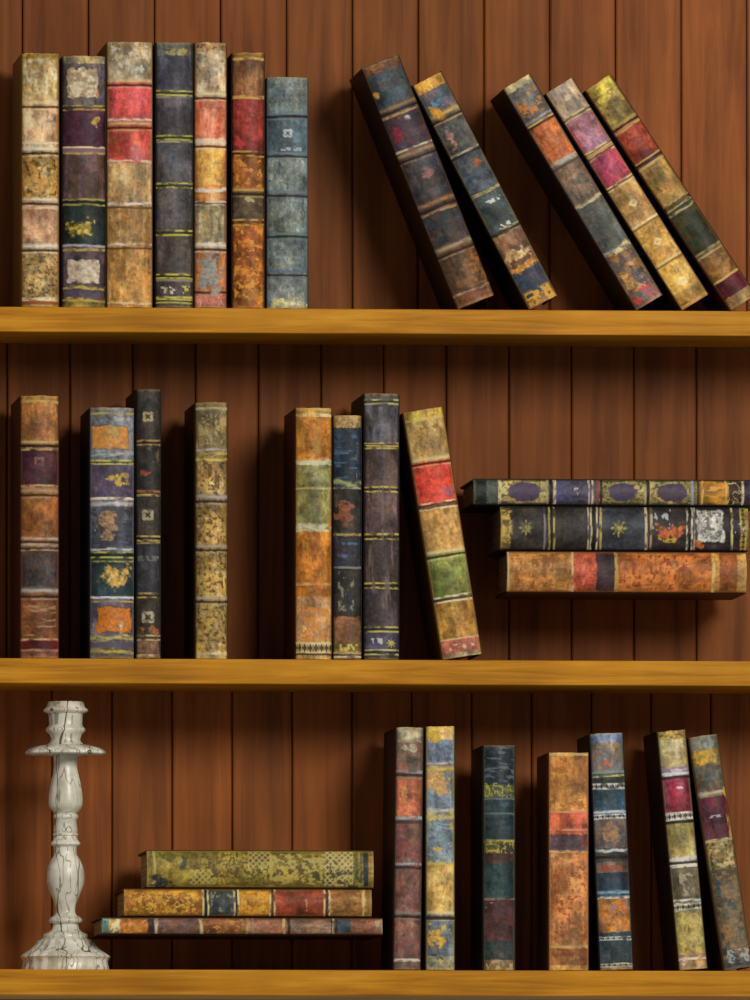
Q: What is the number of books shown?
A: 33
